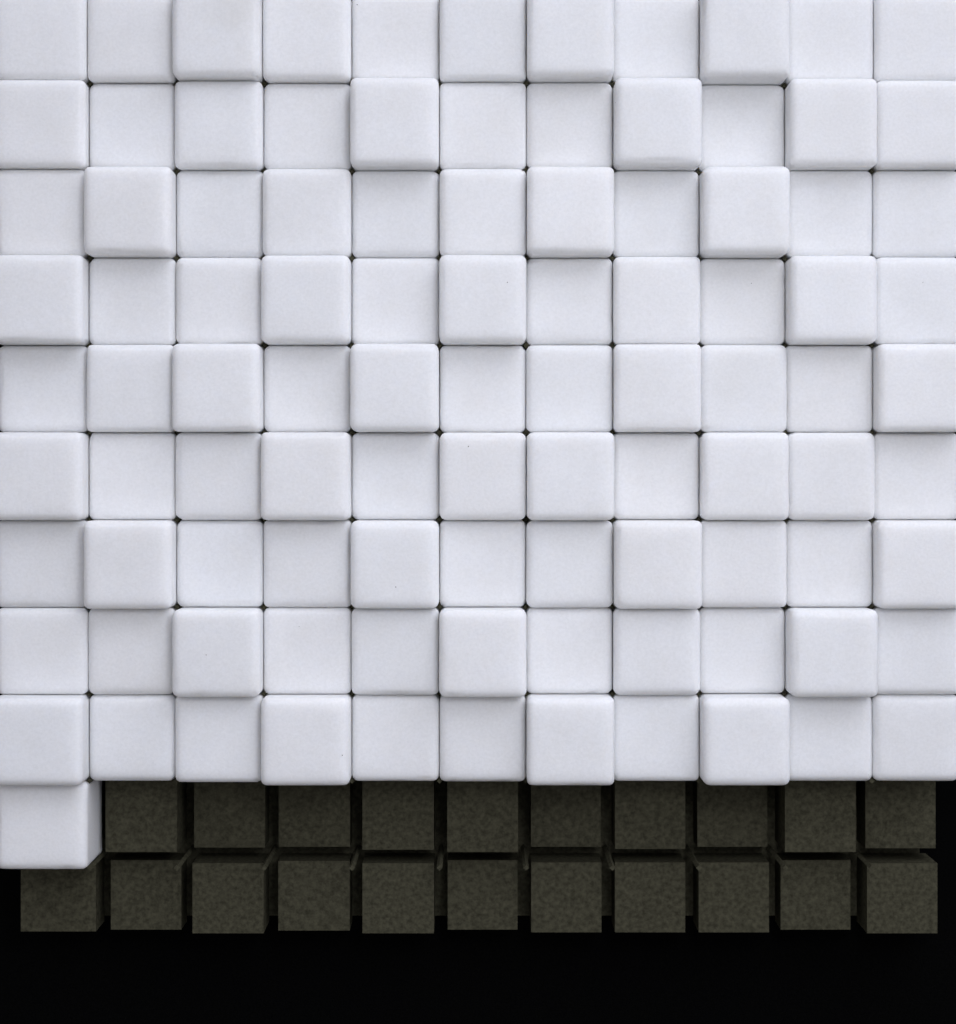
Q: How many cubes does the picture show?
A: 100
